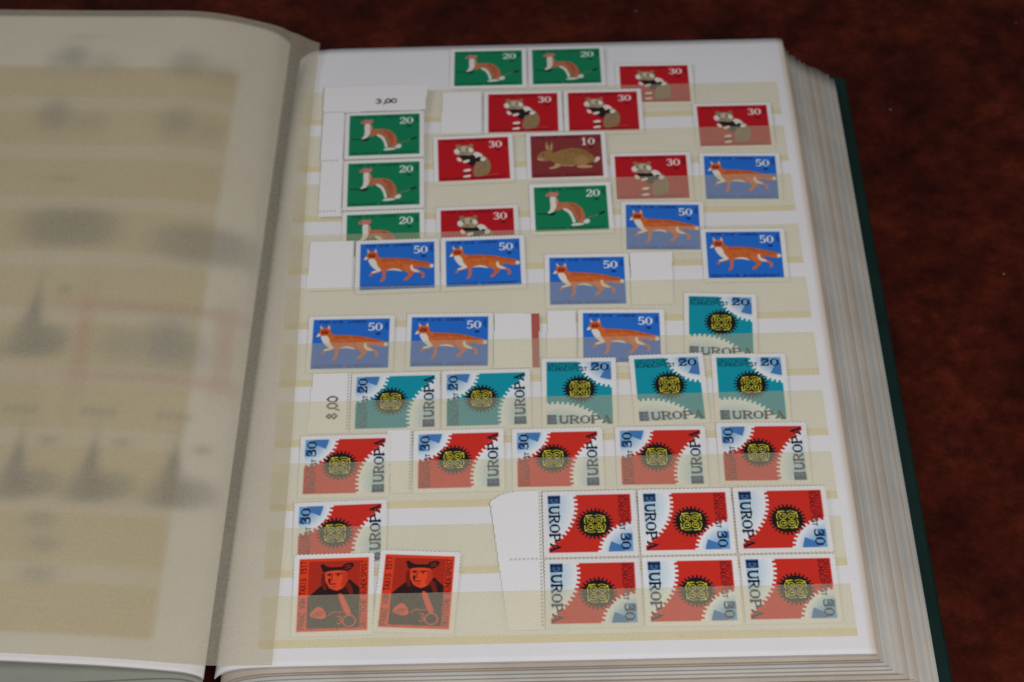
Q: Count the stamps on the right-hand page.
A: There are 43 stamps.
